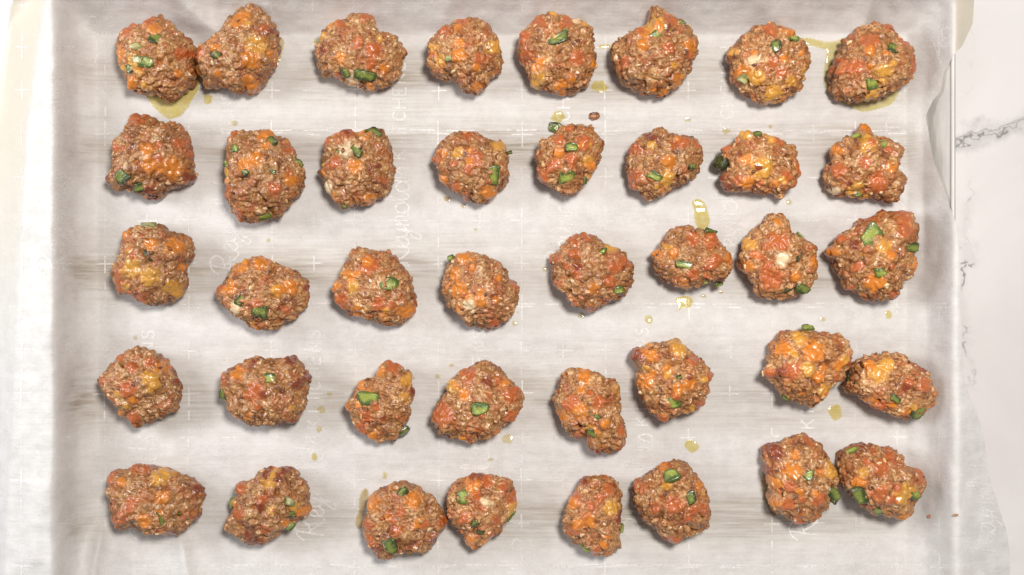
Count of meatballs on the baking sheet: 40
